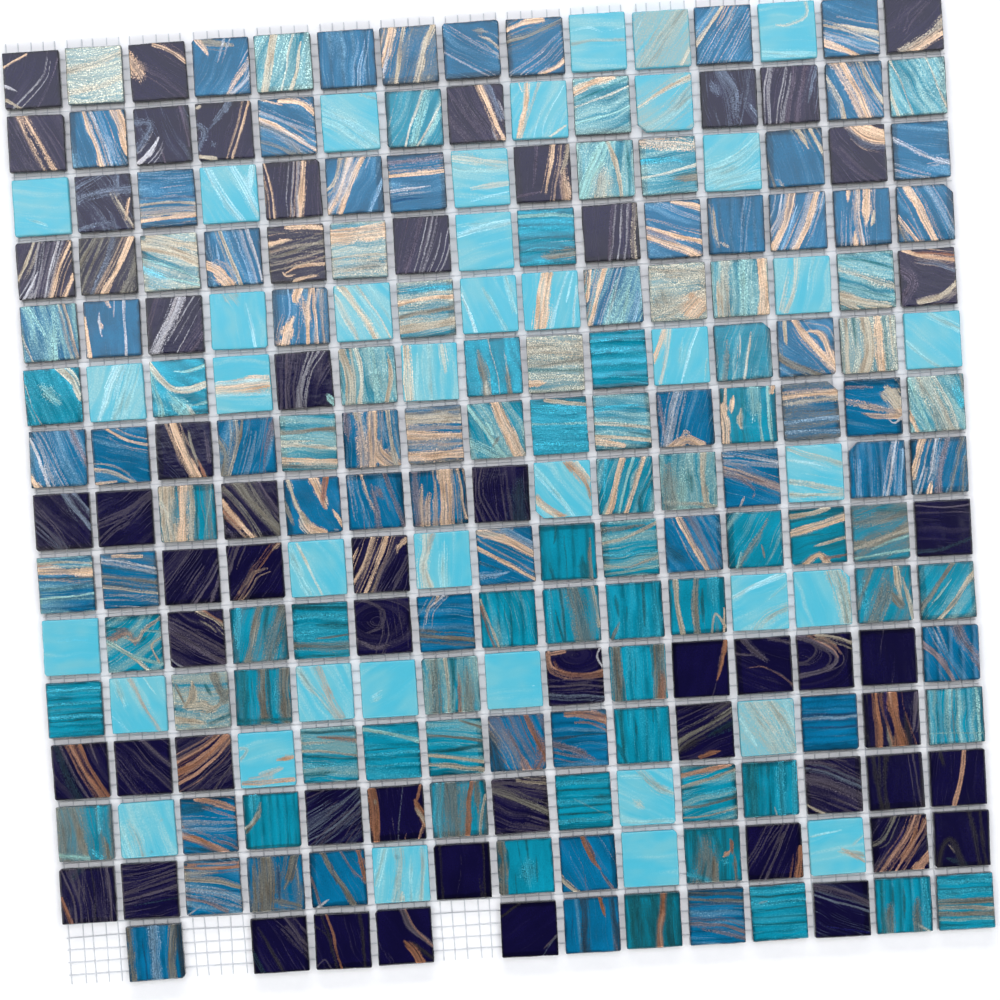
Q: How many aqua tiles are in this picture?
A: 39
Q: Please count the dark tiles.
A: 59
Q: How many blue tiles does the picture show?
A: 57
